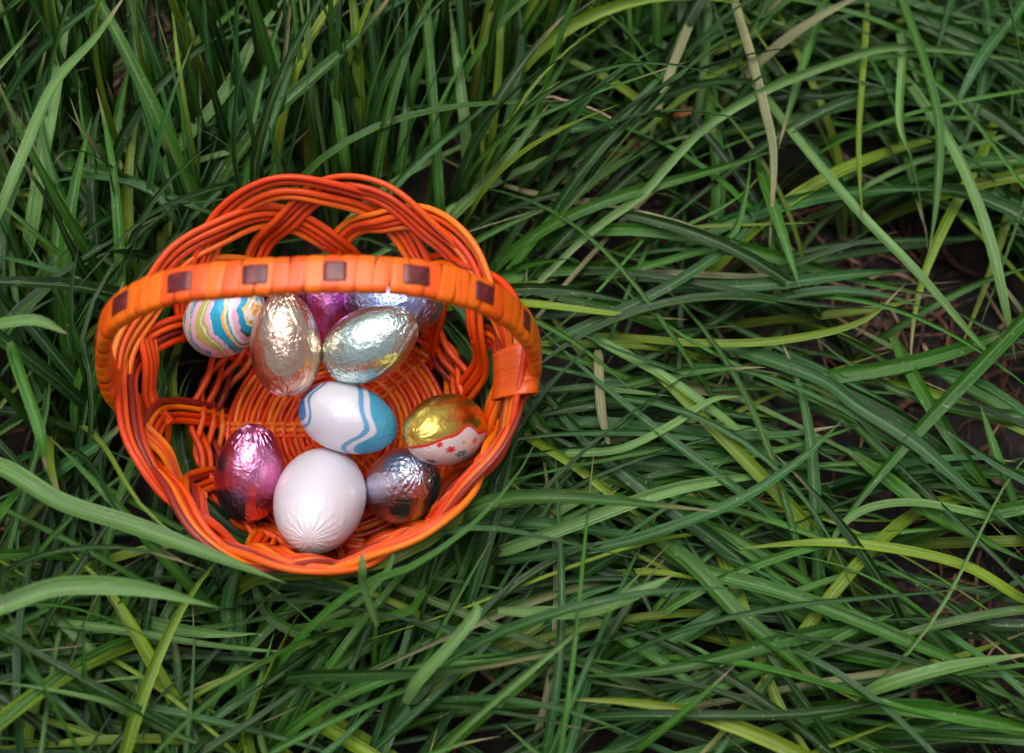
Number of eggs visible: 10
